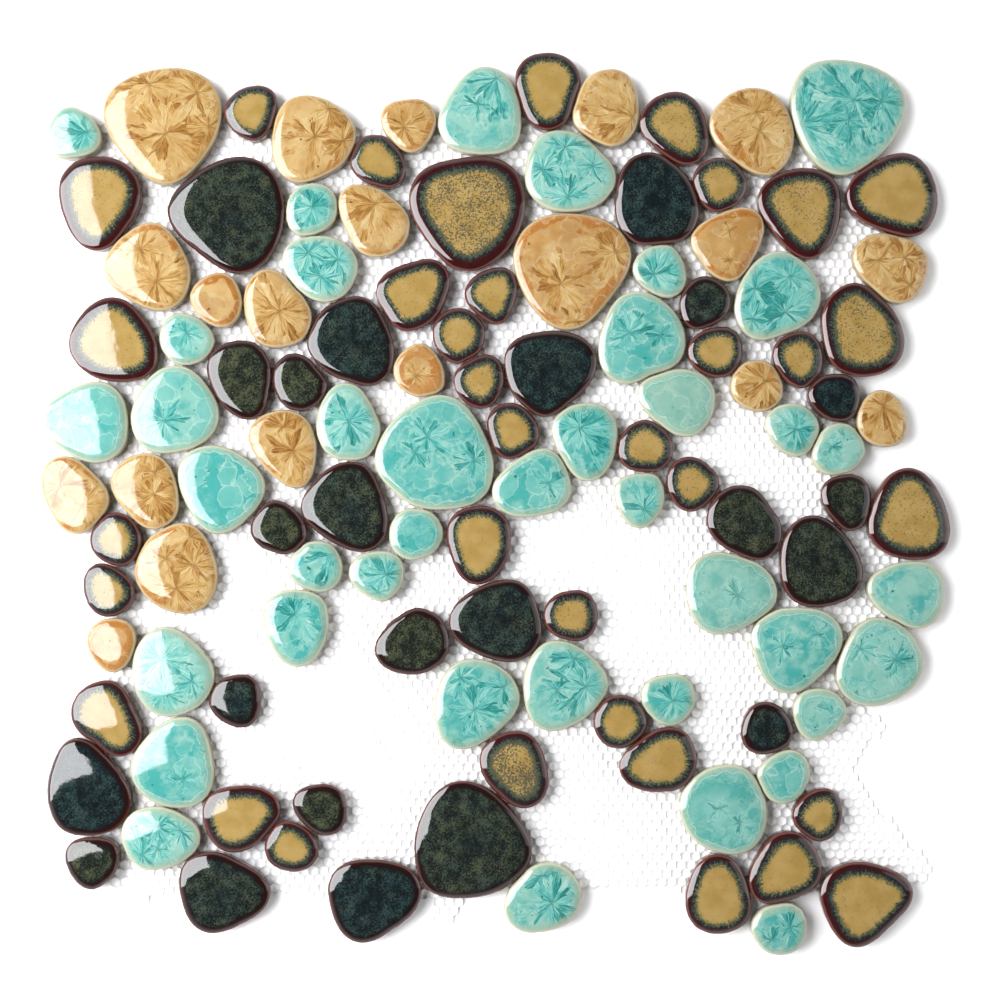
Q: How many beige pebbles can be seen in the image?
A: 20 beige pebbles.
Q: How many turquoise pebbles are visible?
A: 40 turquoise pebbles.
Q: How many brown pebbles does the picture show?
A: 35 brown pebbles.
